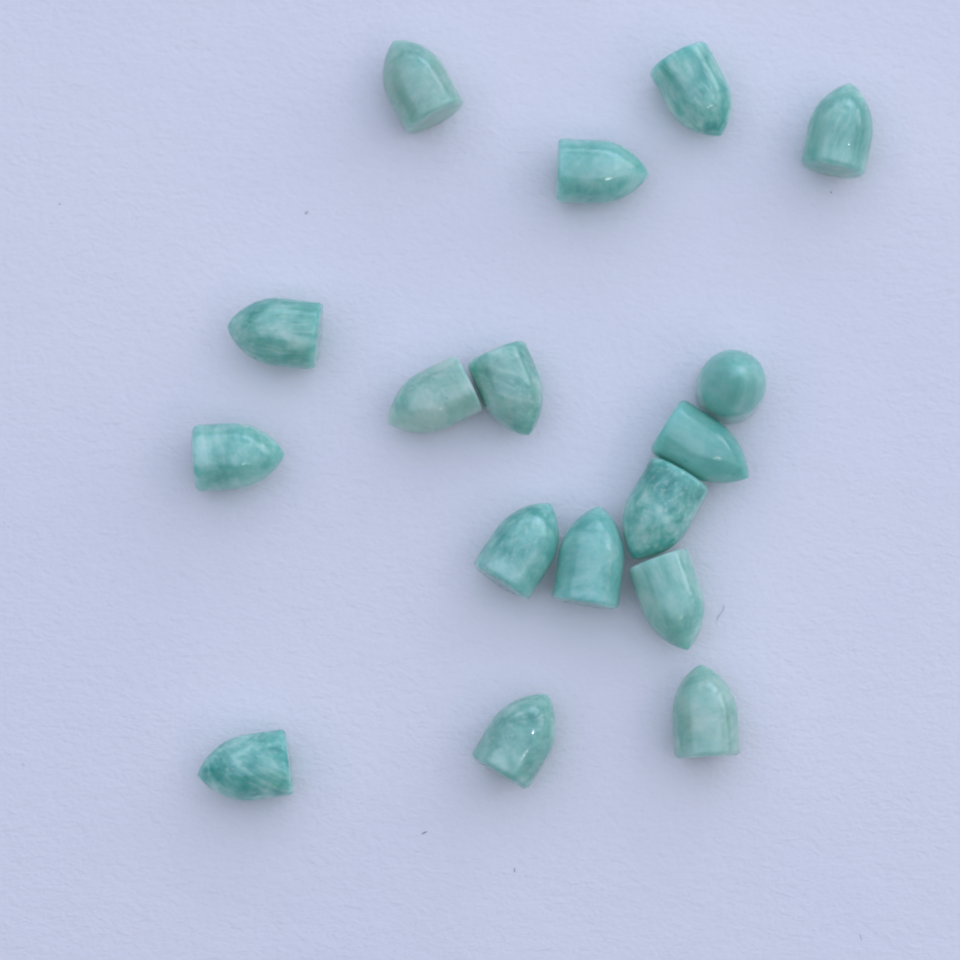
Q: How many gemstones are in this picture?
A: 17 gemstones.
